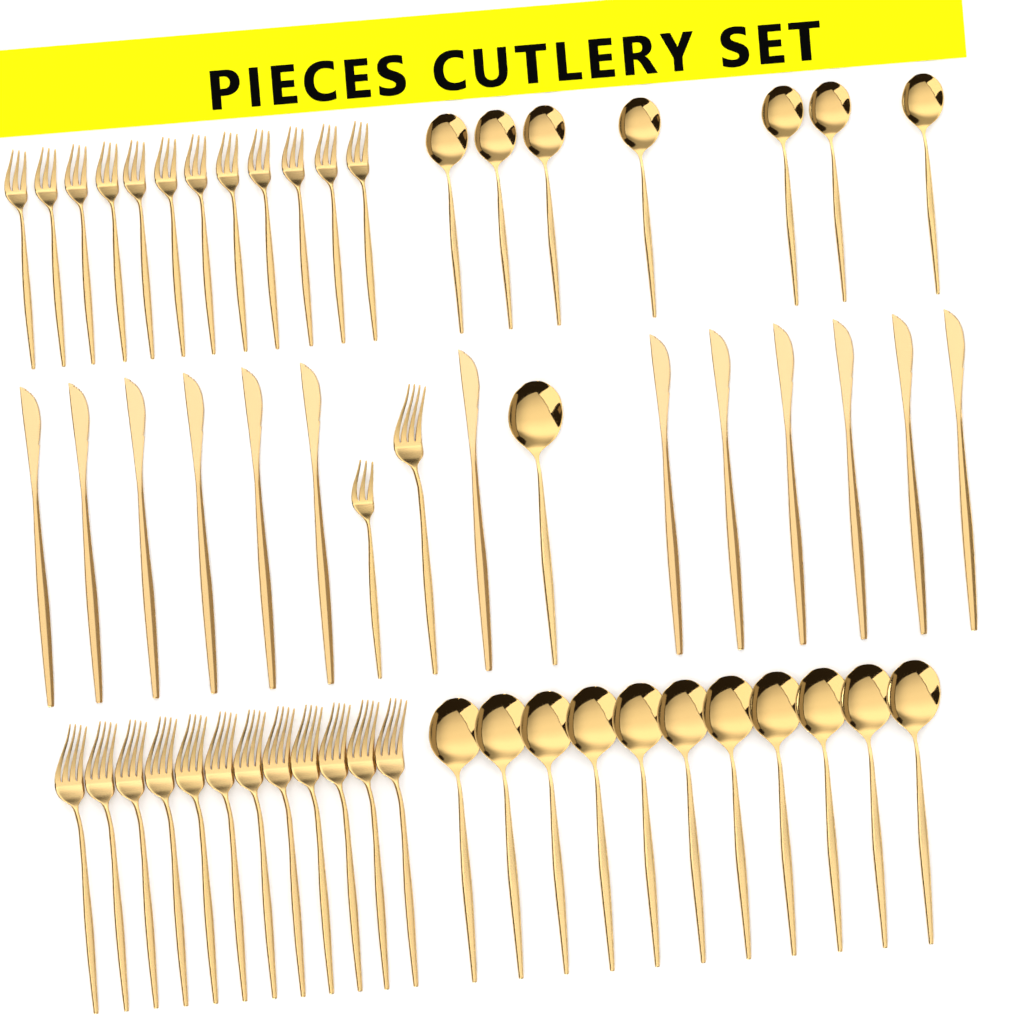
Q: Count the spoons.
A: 19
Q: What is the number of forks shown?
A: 26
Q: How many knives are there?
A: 13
